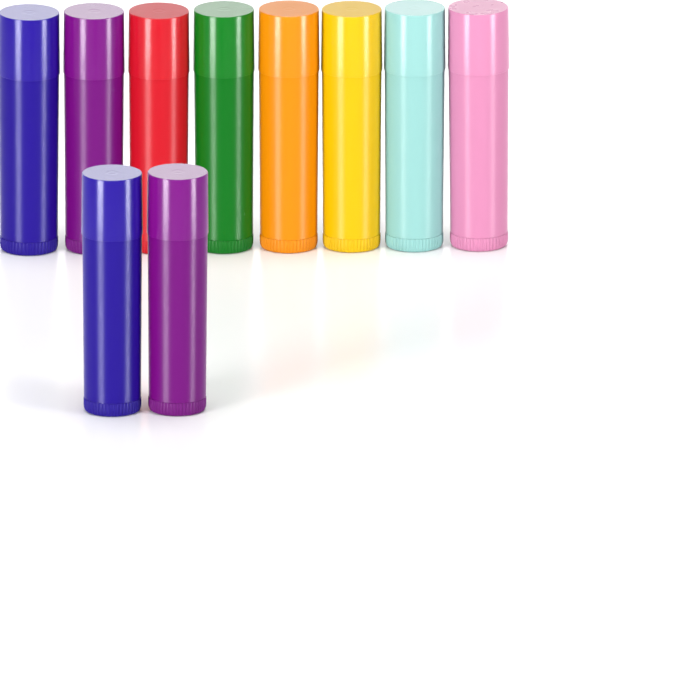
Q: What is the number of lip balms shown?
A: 10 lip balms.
